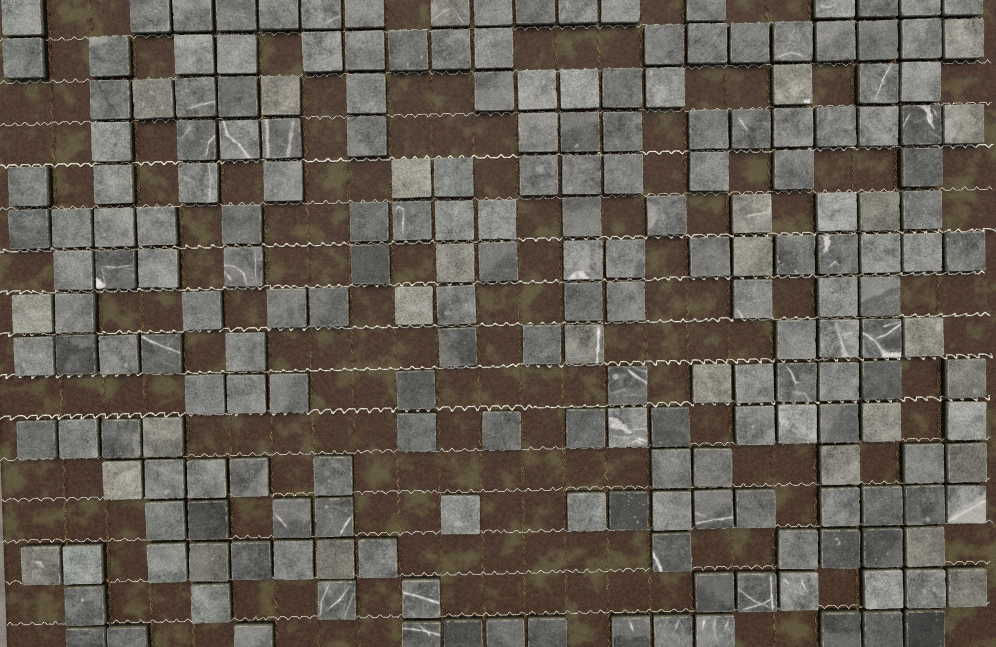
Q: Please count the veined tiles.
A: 40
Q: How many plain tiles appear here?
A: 175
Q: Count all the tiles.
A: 215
